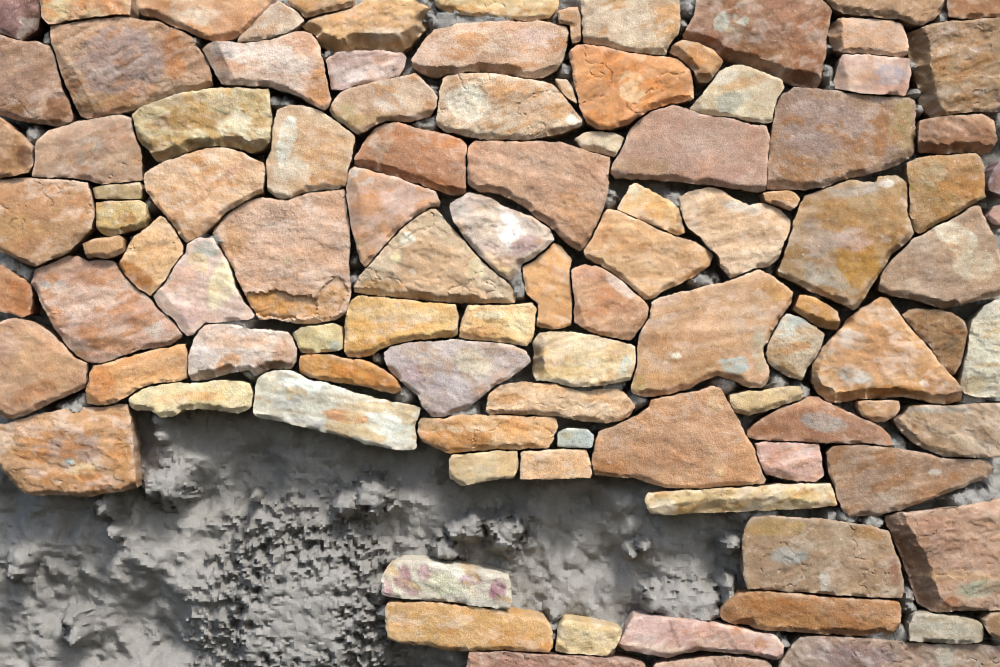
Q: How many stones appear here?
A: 103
